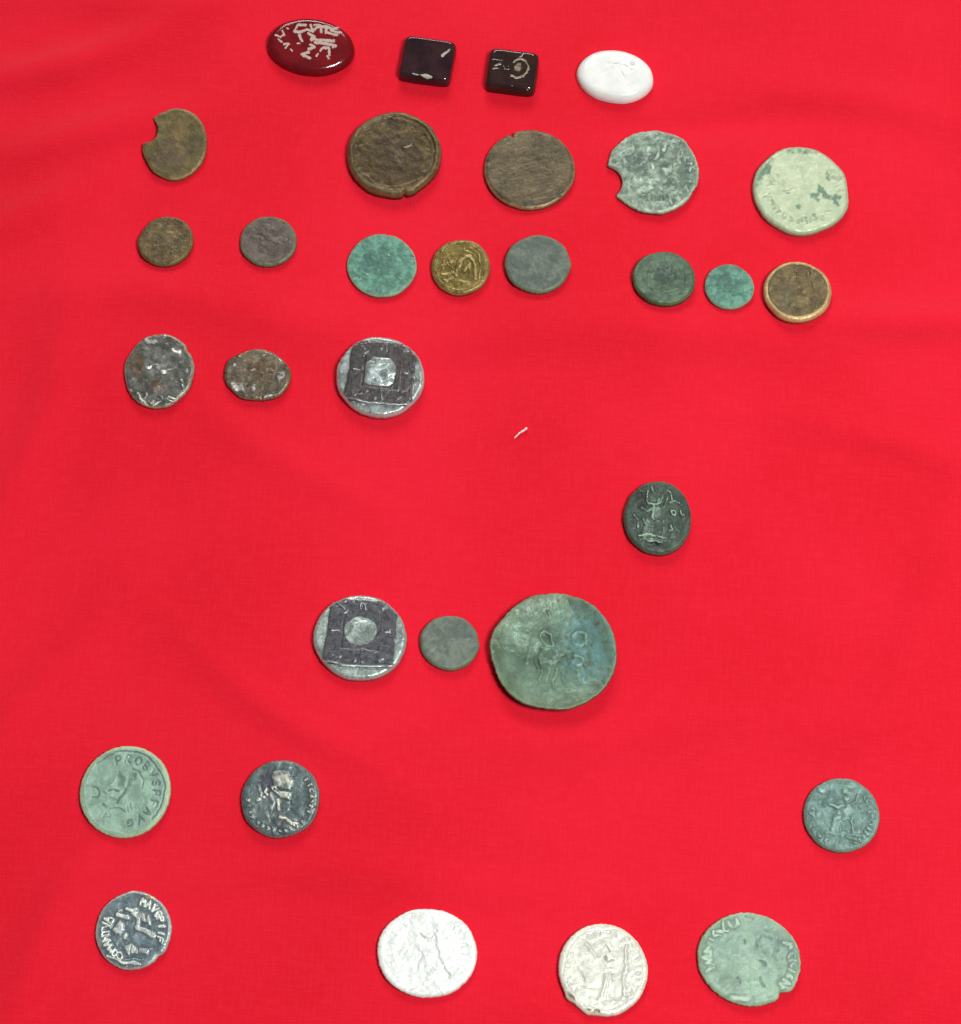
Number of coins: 27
